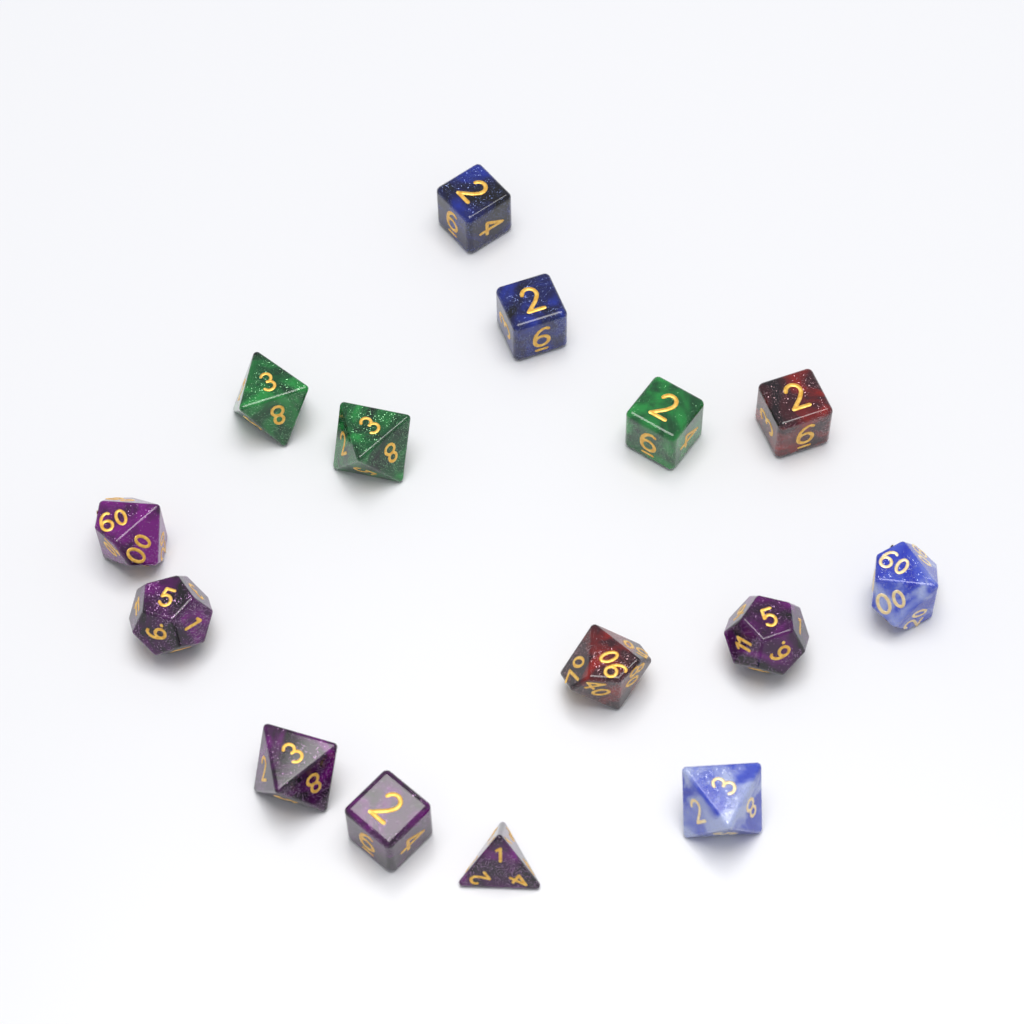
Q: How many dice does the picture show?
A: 15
